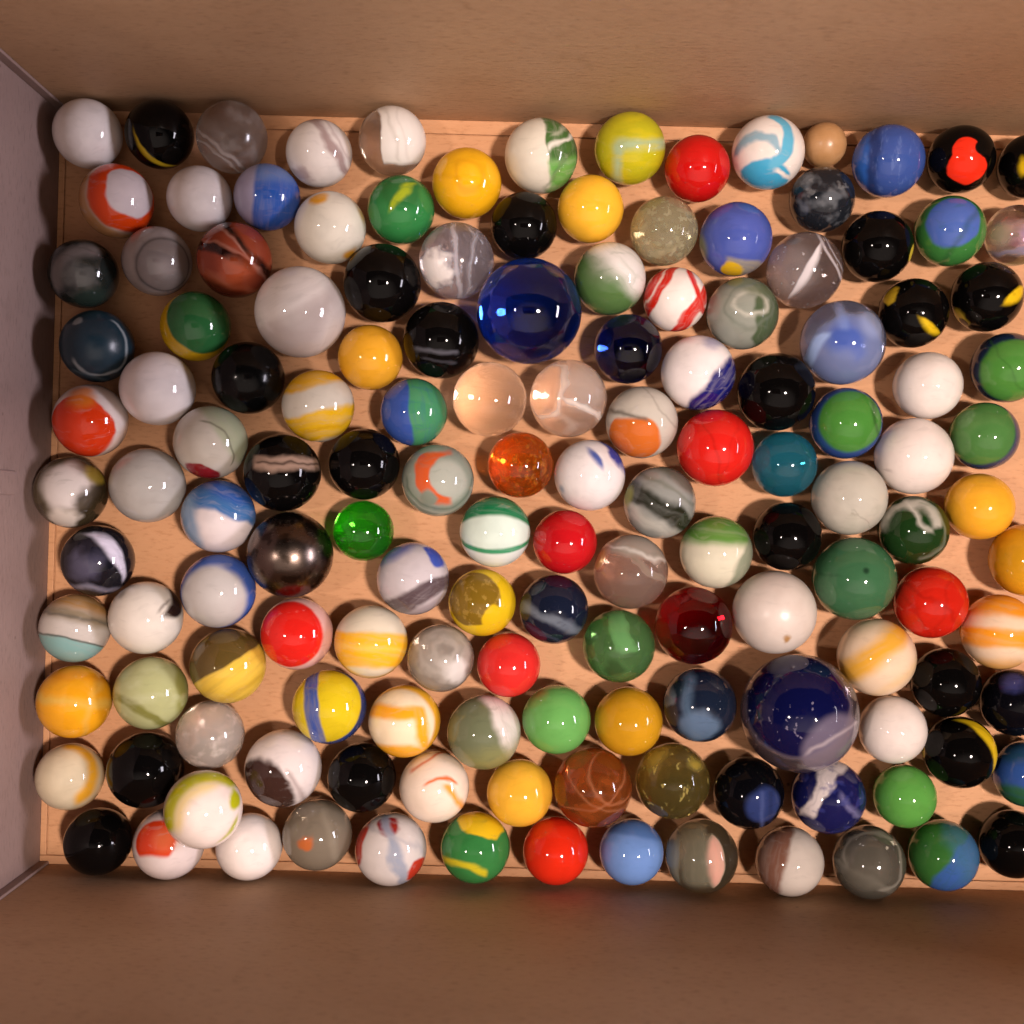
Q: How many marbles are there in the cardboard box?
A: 143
